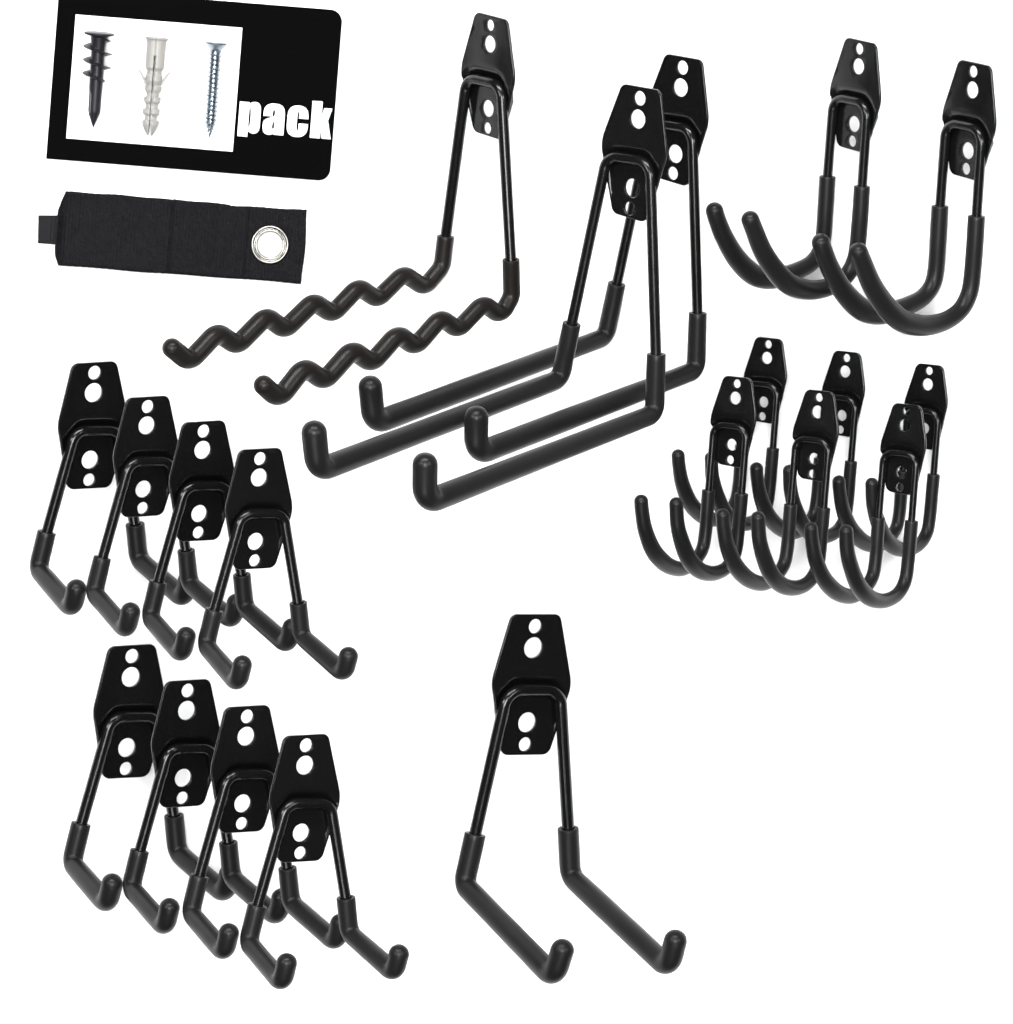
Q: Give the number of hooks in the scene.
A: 20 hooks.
